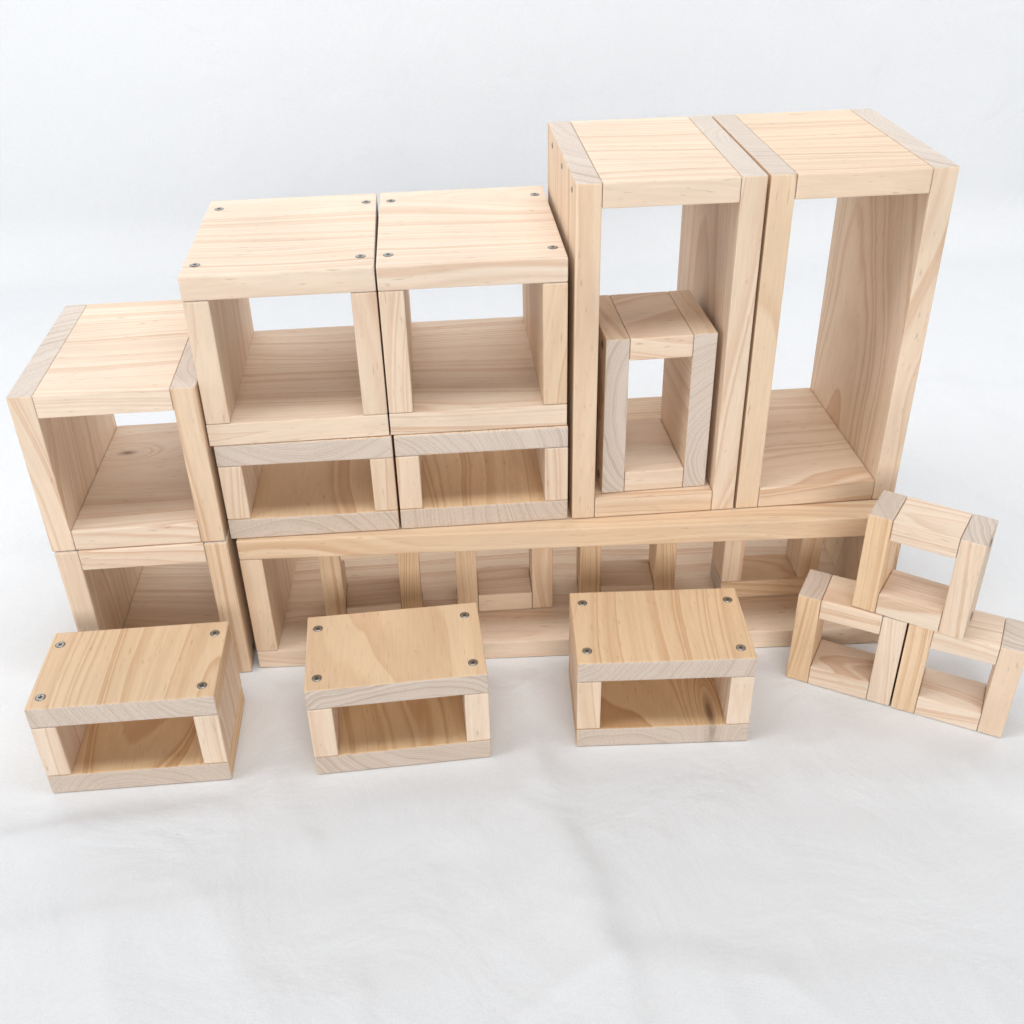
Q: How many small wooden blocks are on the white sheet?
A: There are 7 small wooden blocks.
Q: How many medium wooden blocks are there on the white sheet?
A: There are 6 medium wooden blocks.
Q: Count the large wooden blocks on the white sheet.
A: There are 4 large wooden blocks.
